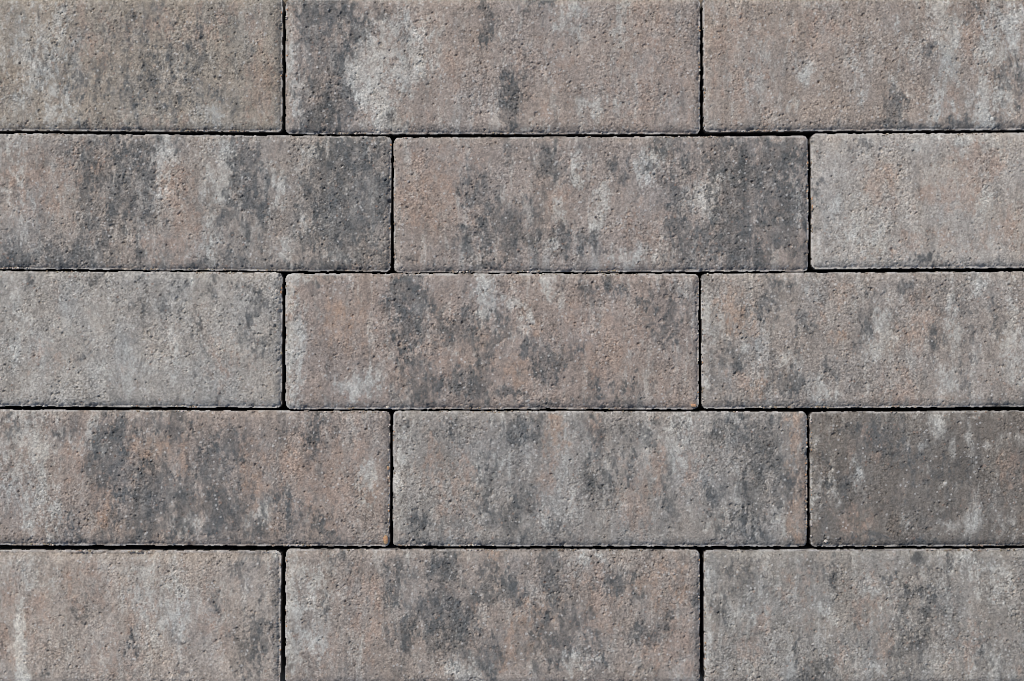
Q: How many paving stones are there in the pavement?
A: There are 15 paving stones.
